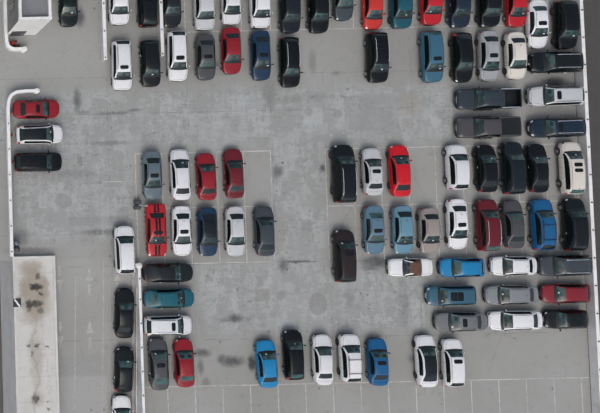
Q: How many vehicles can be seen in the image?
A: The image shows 90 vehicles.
